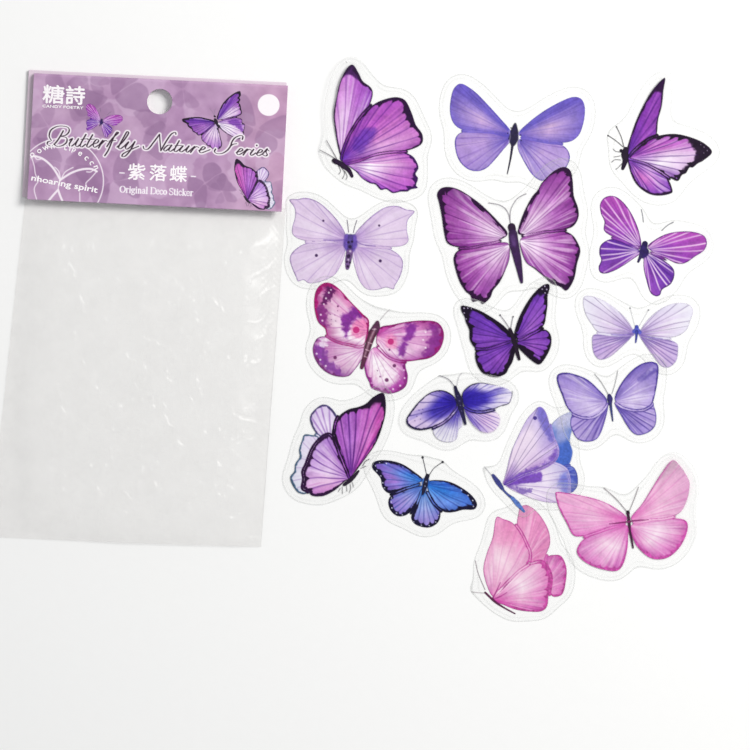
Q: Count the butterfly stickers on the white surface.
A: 16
